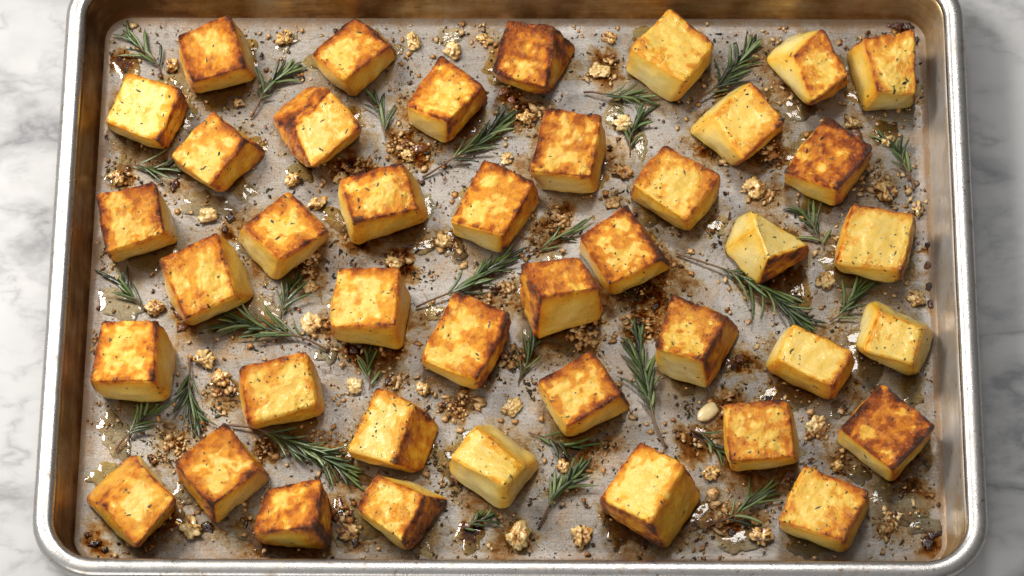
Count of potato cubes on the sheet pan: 41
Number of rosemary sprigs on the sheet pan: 28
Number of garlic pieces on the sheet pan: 46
